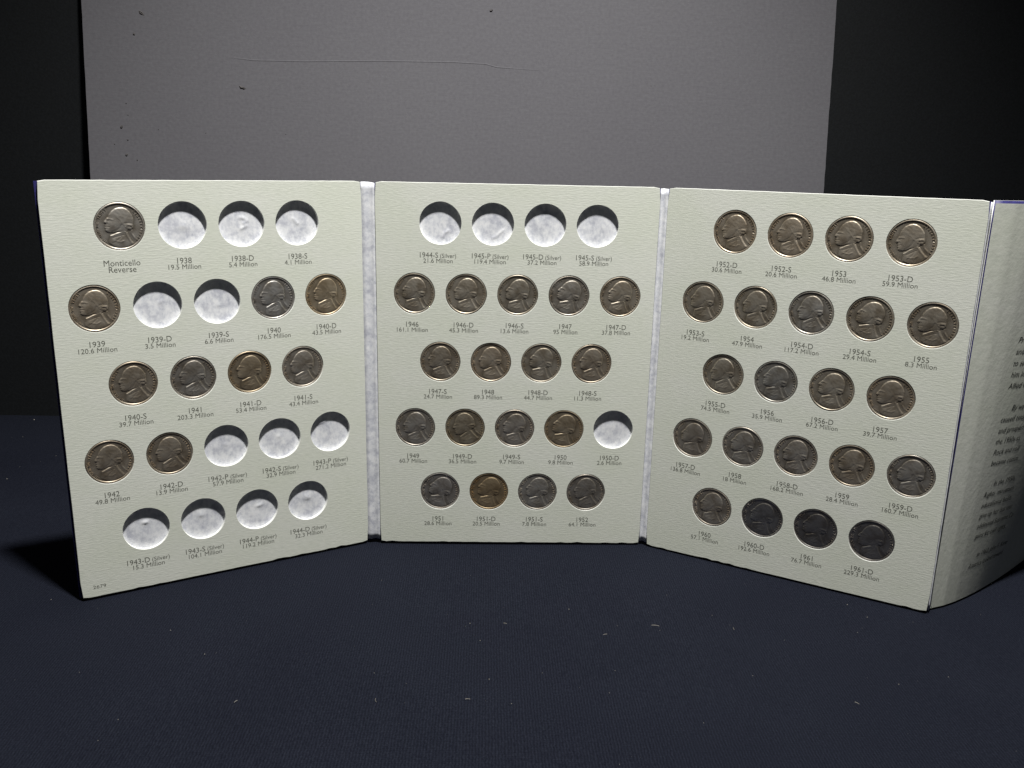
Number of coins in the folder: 49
